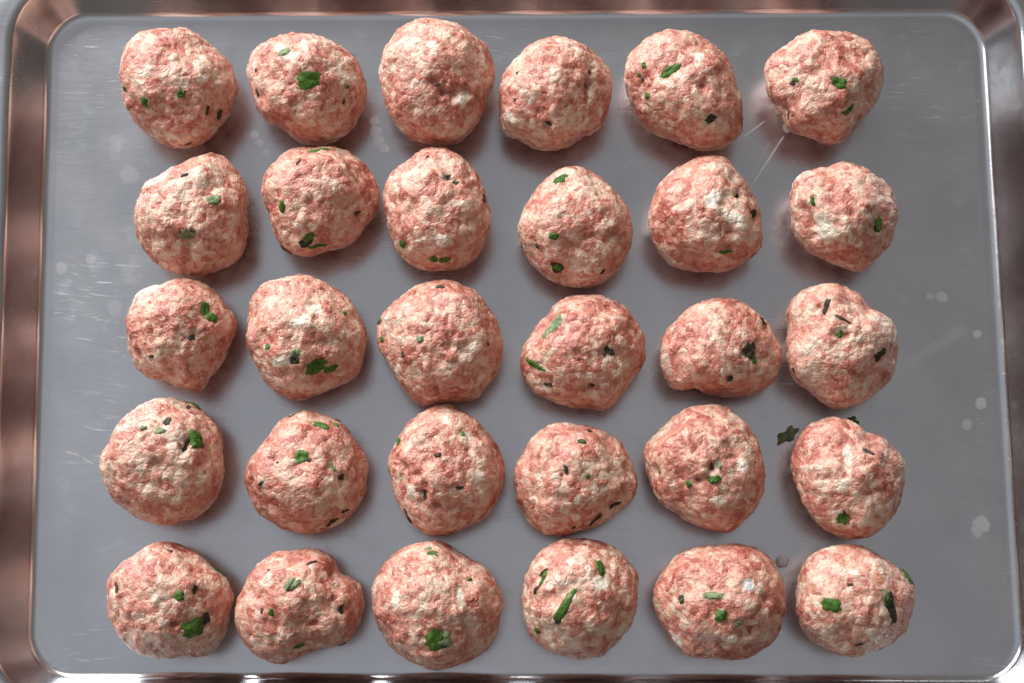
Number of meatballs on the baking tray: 30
